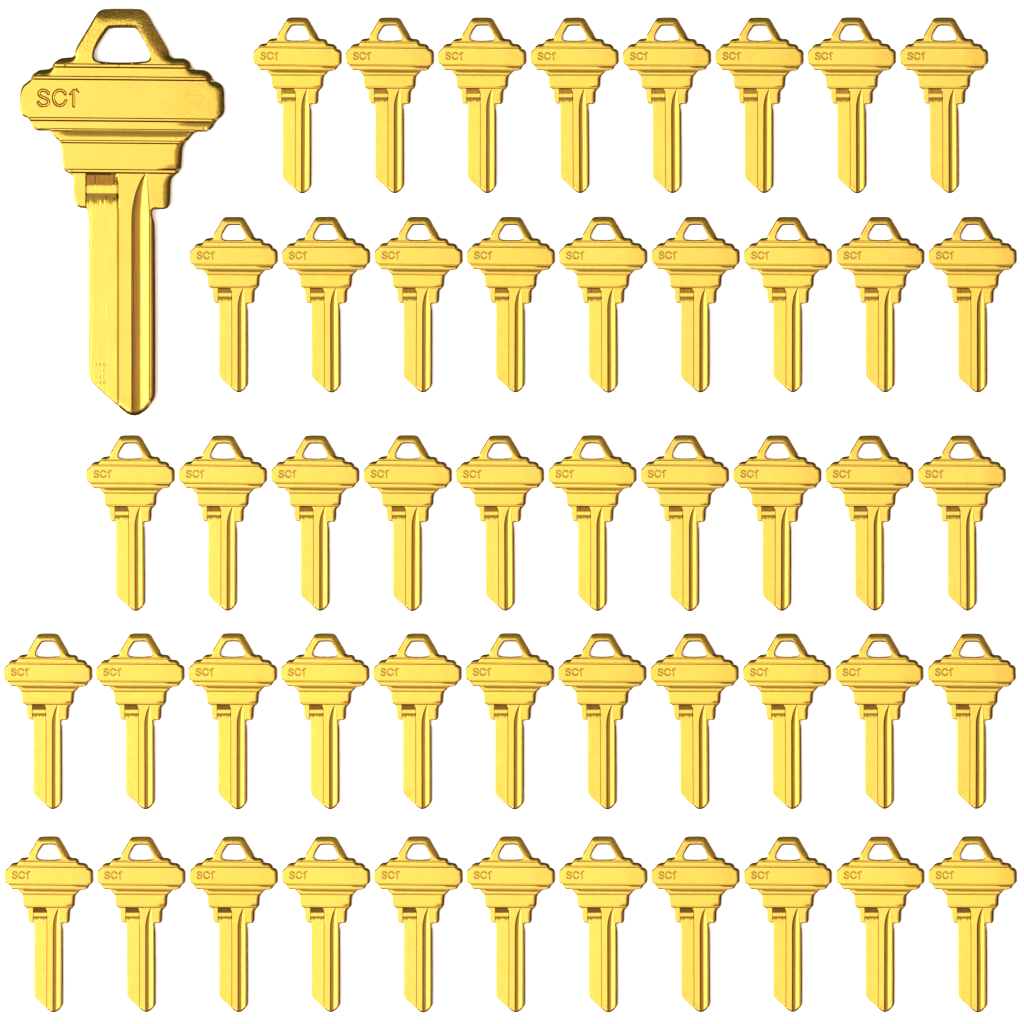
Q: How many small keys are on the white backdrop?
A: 49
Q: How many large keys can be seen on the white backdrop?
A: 1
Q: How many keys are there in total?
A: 50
